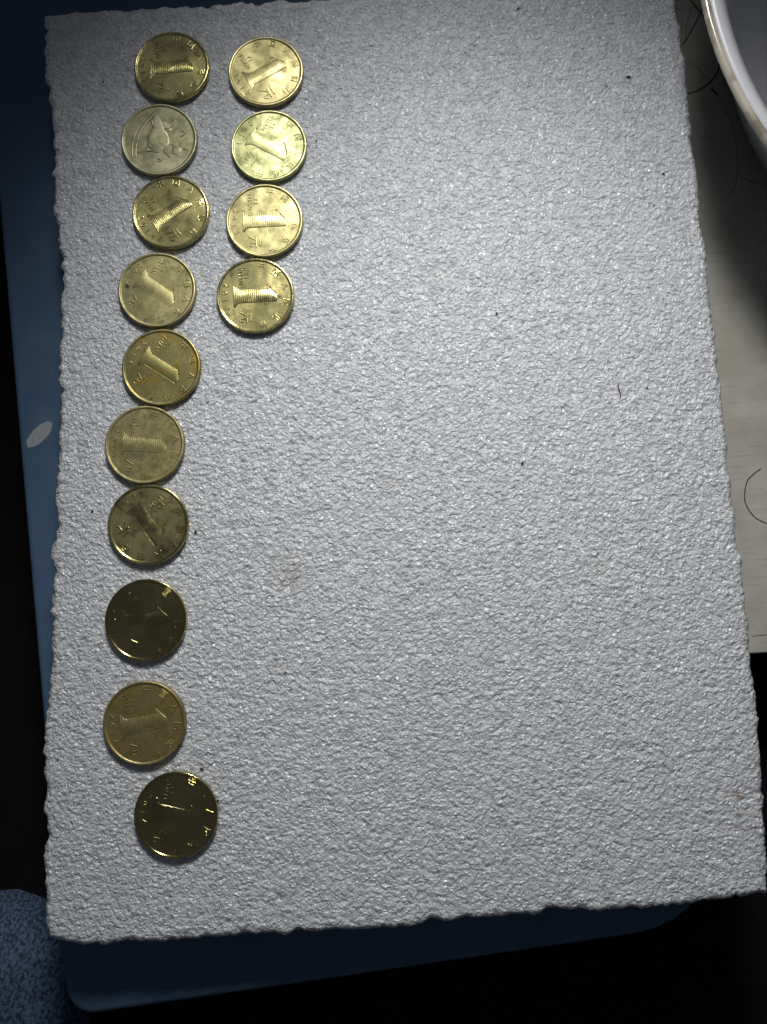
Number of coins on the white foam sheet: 14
